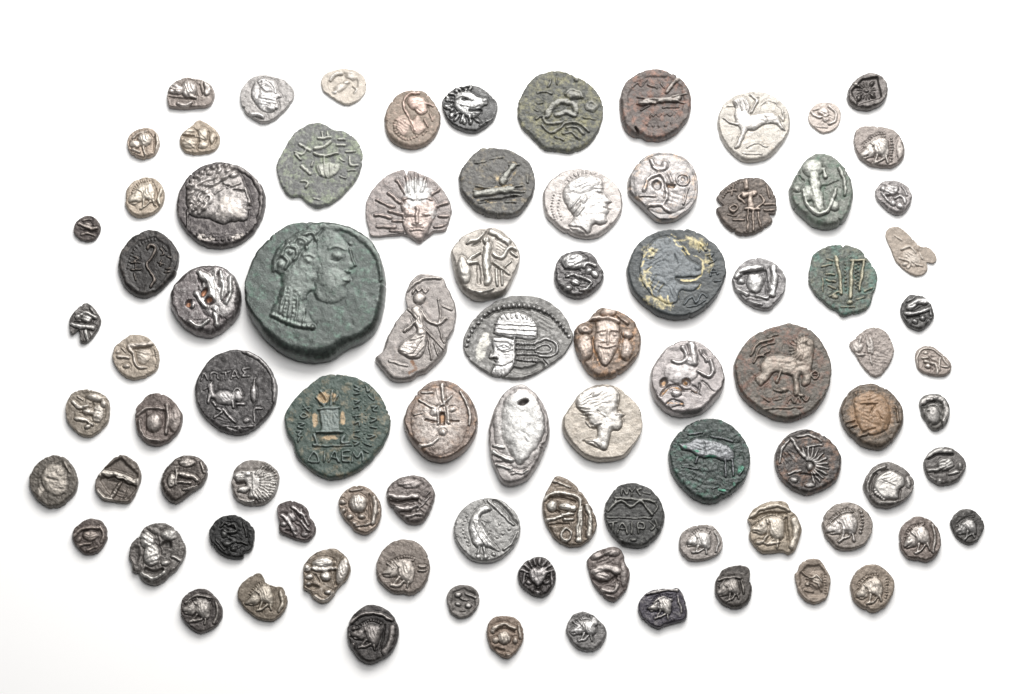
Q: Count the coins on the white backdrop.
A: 88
